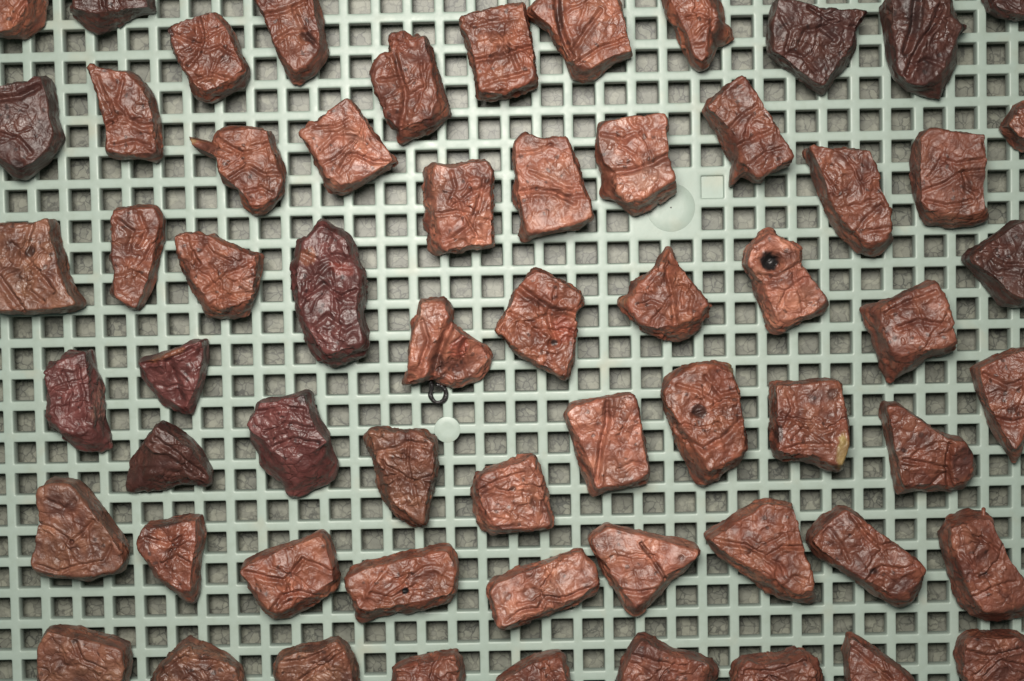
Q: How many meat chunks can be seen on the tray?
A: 61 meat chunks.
